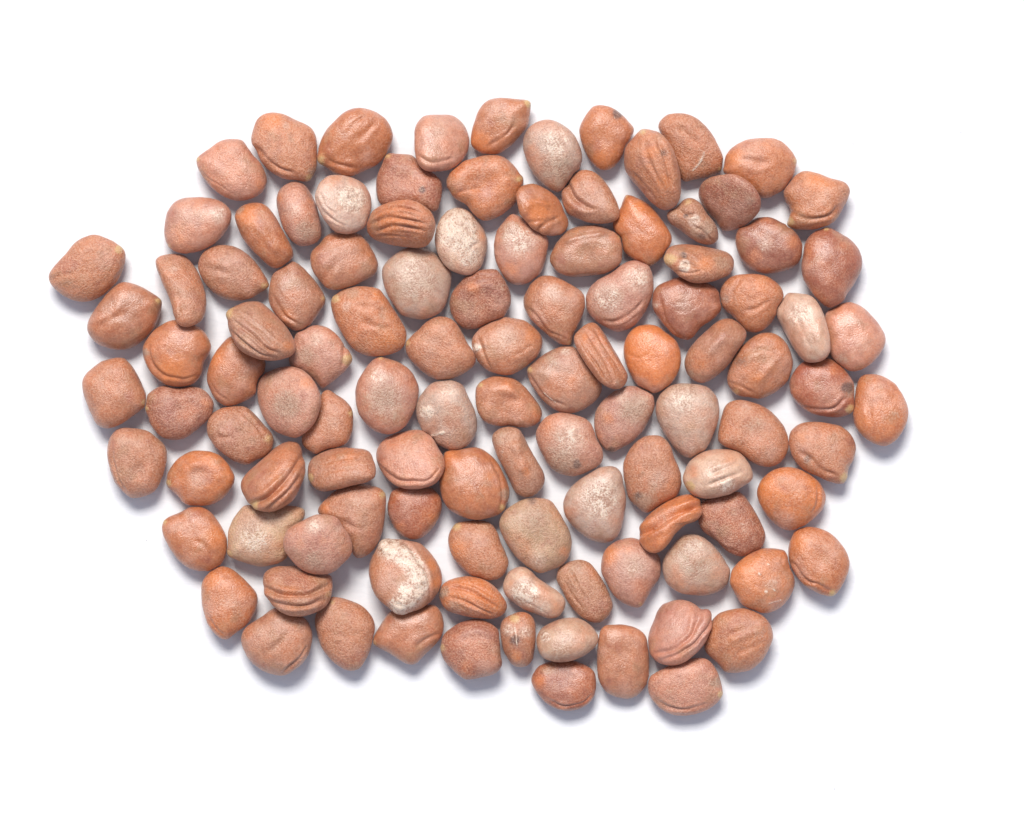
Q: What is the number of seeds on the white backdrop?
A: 111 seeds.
